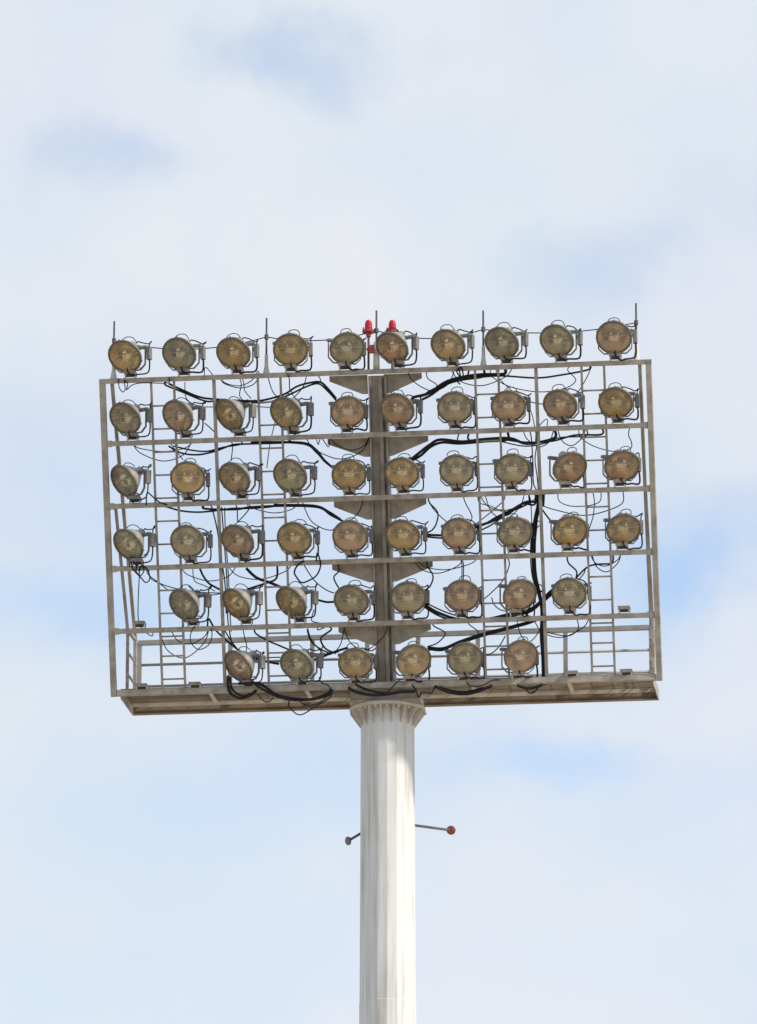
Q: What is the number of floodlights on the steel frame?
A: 54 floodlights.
